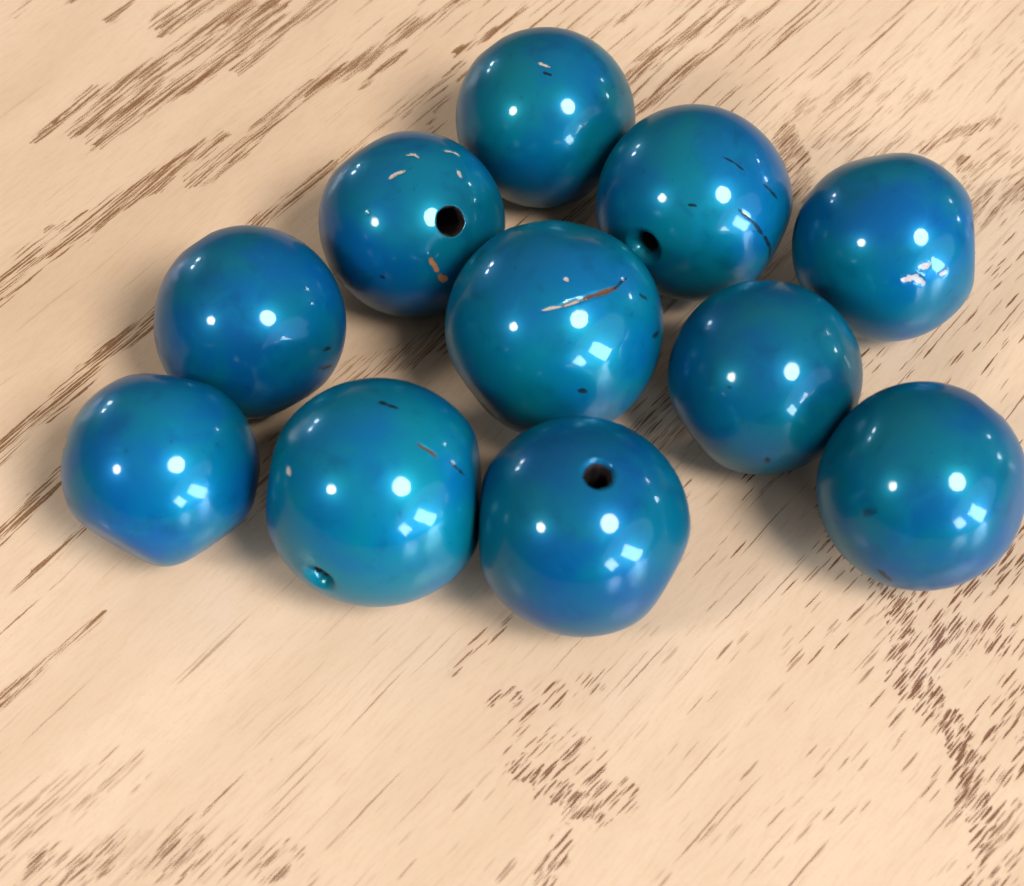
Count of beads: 11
